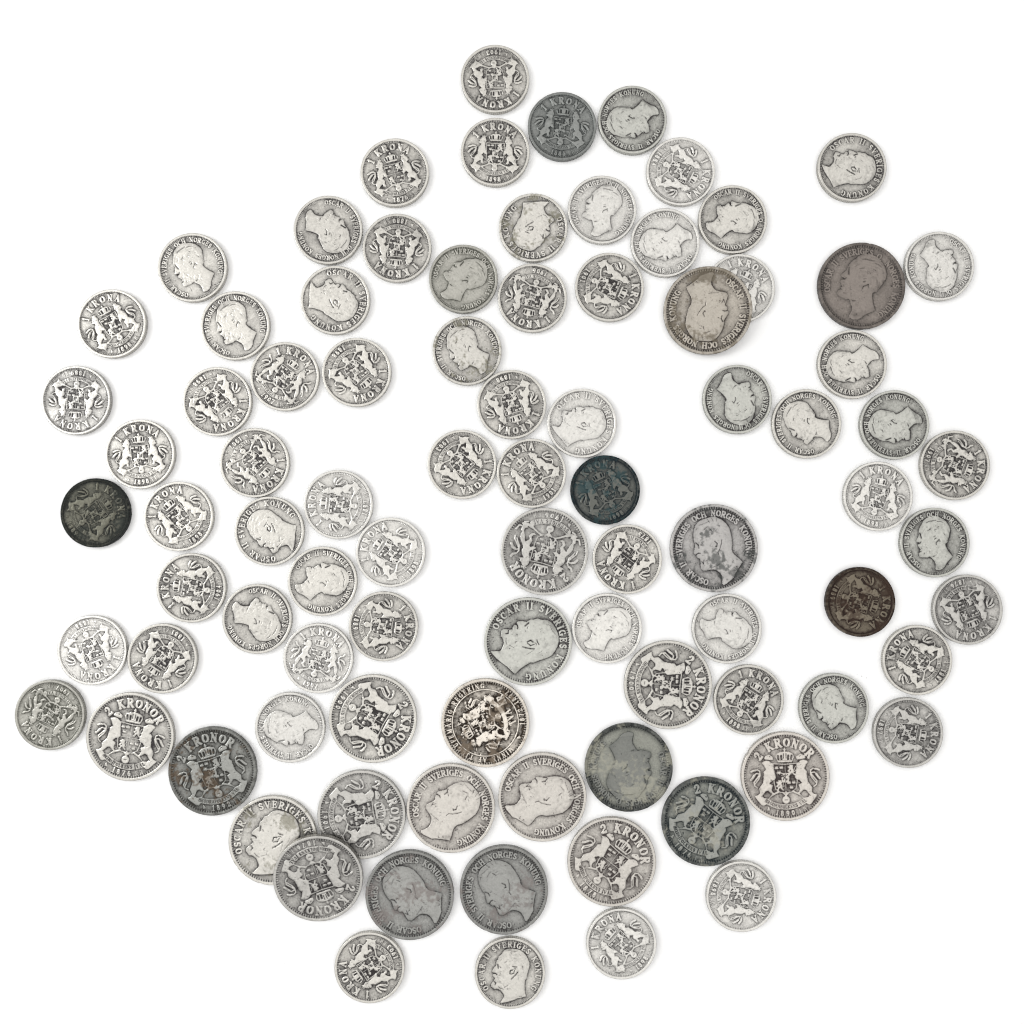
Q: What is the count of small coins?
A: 68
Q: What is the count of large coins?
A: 21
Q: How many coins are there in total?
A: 89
